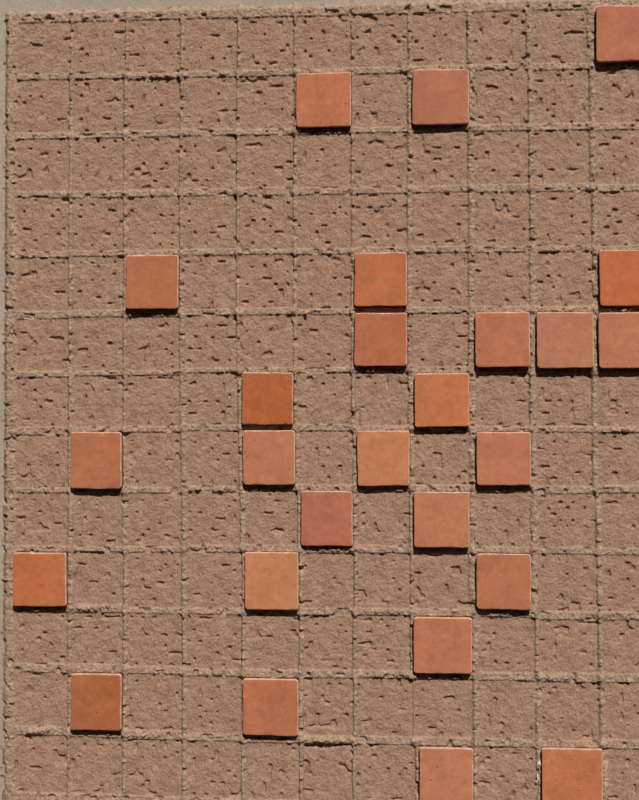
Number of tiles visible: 26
